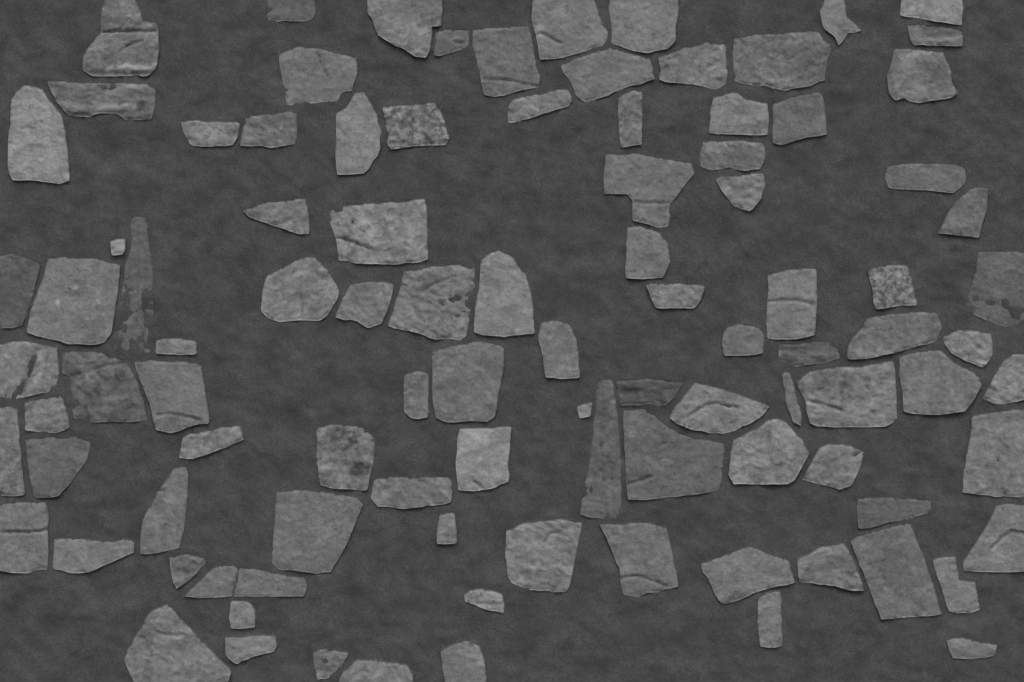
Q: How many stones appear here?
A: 99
